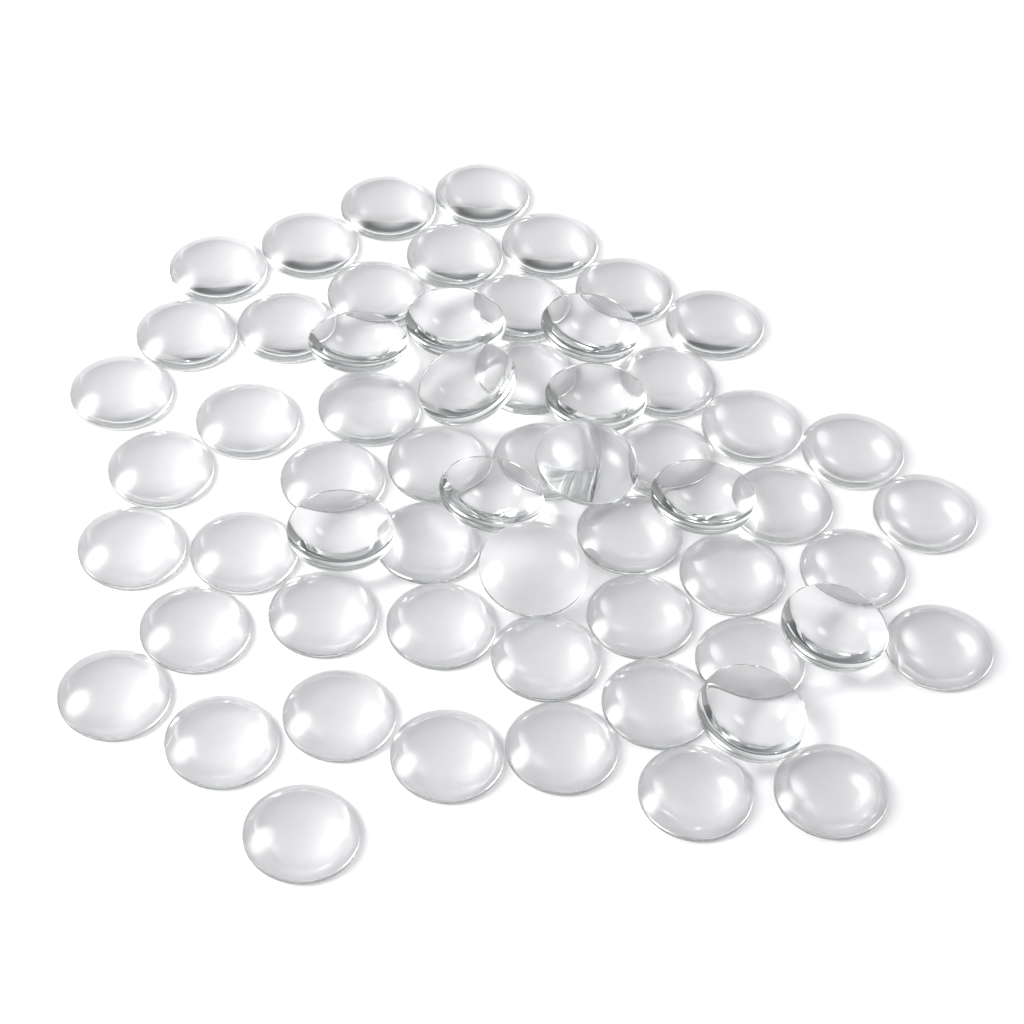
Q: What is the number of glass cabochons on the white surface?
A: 60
